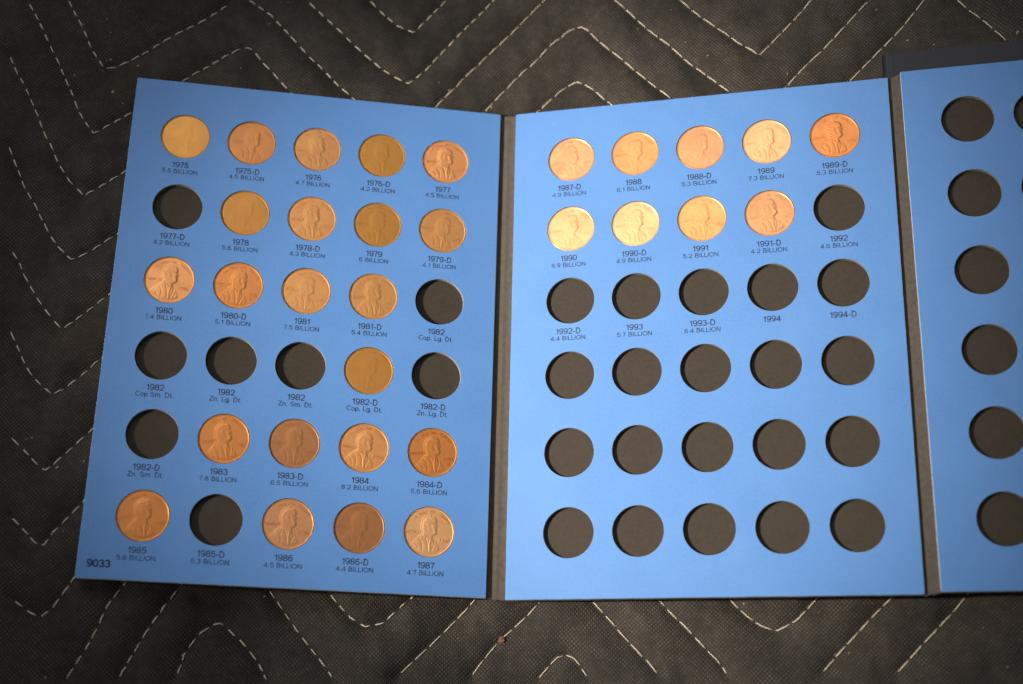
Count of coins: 31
